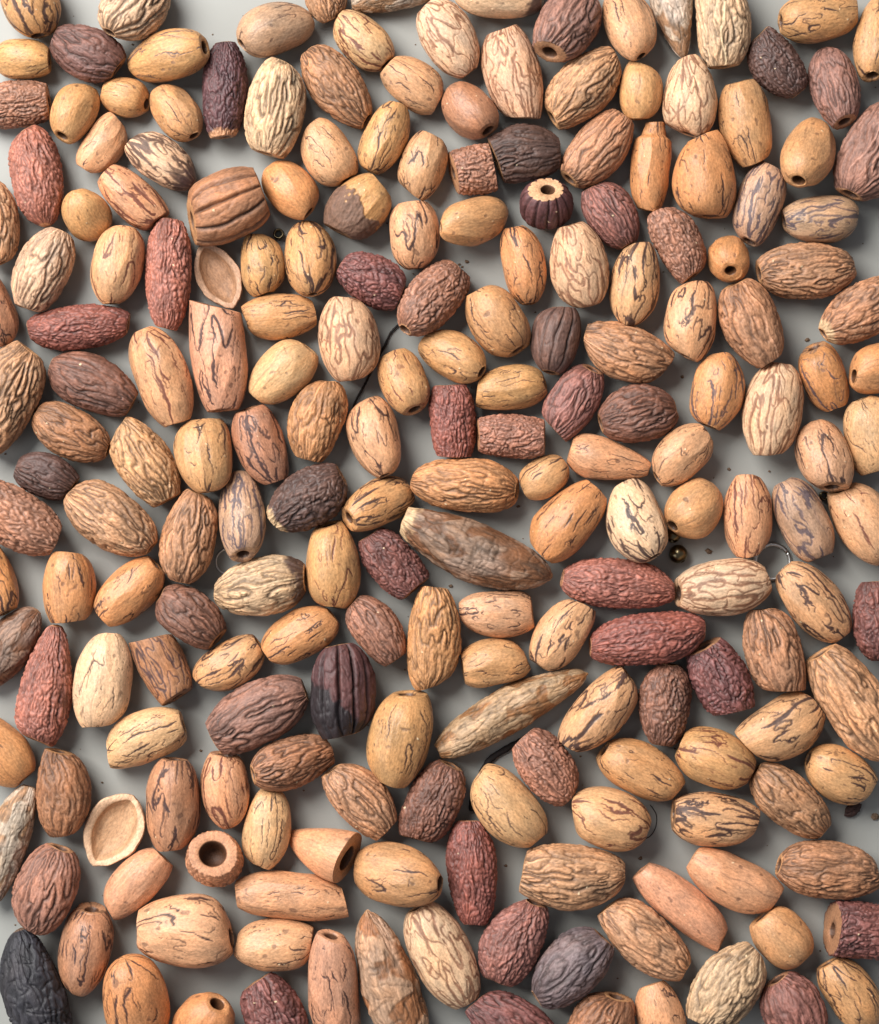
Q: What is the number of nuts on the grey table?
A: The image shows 200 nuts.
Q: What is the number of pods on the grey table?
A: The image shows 8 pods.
